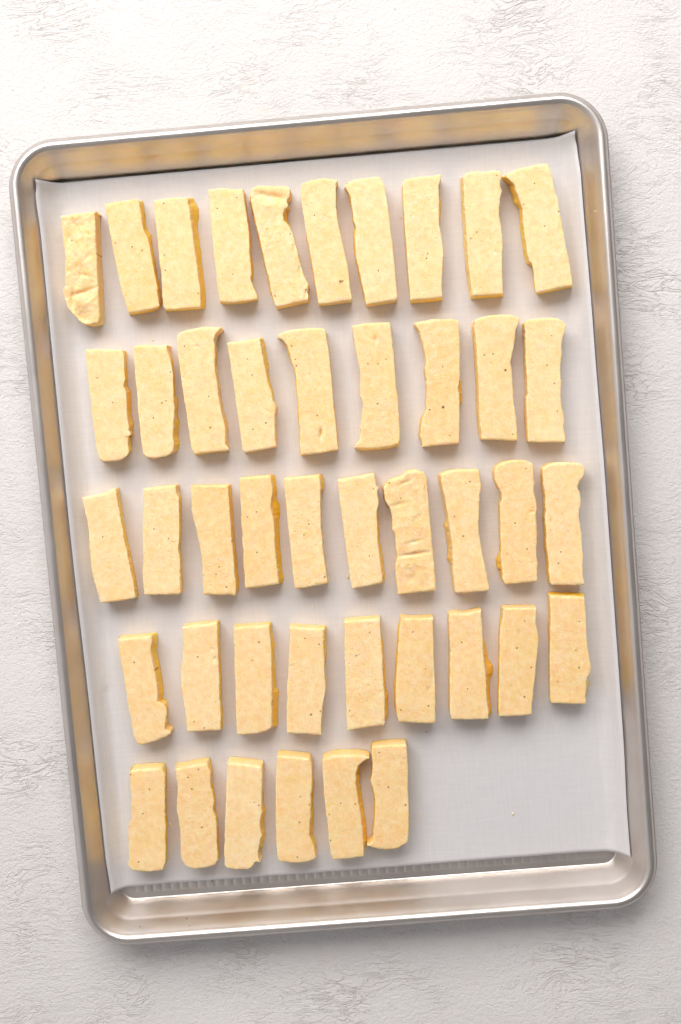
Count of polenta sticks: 44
